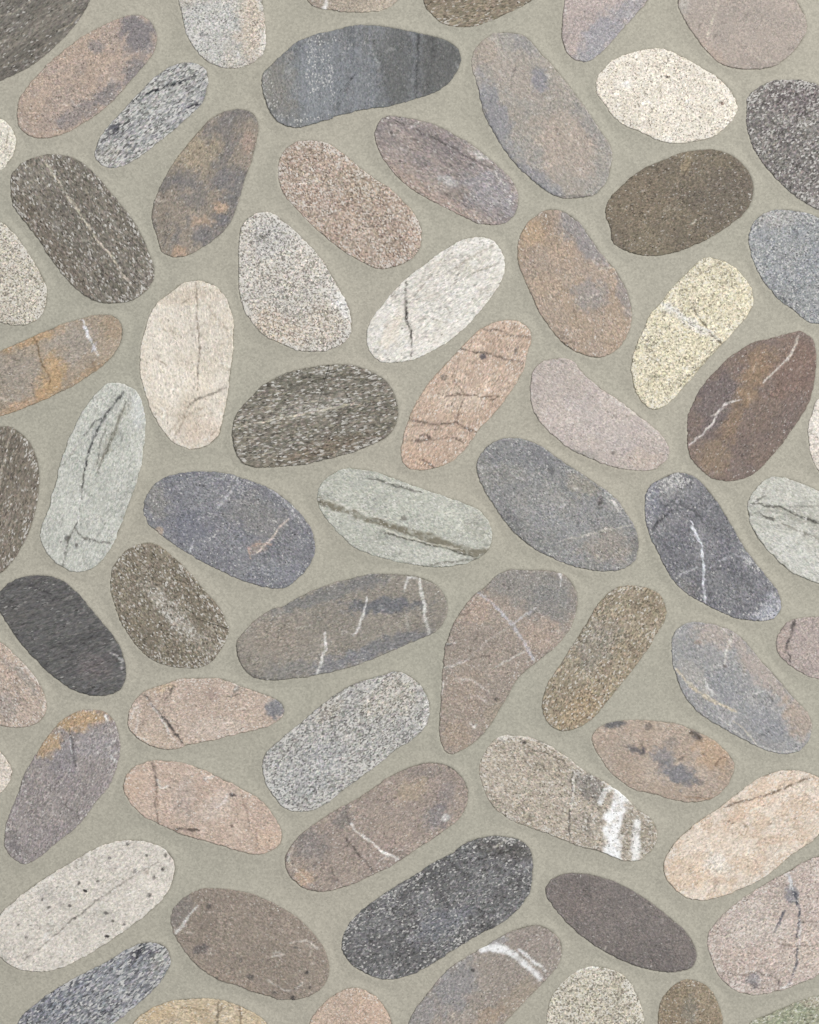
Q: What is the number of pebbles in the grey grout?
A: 67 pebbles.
